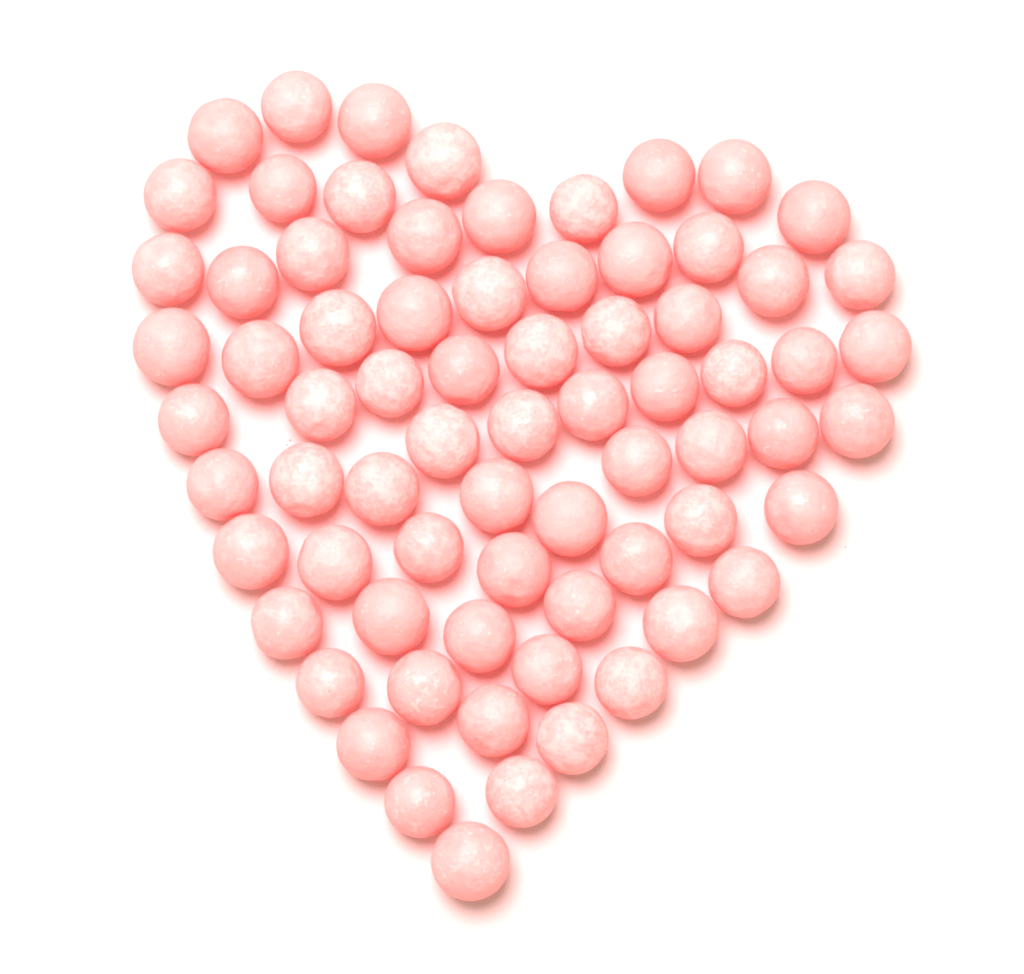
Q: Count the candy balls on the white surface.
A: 72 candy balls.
